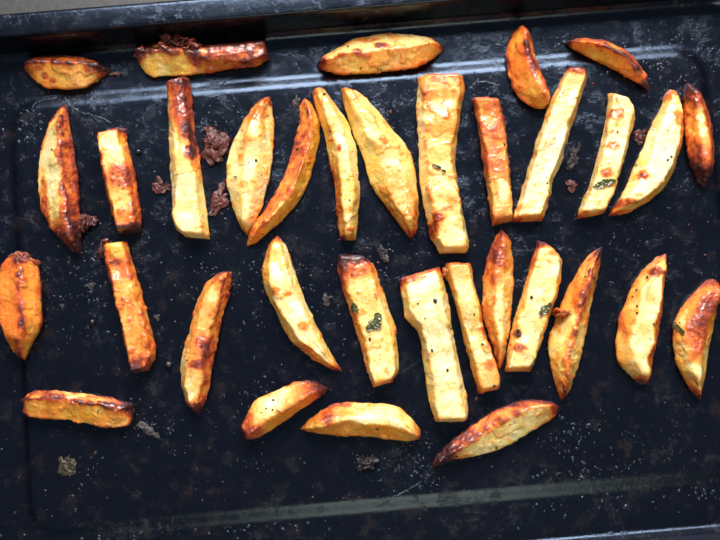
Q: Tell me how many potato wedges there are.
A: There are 34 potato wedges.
